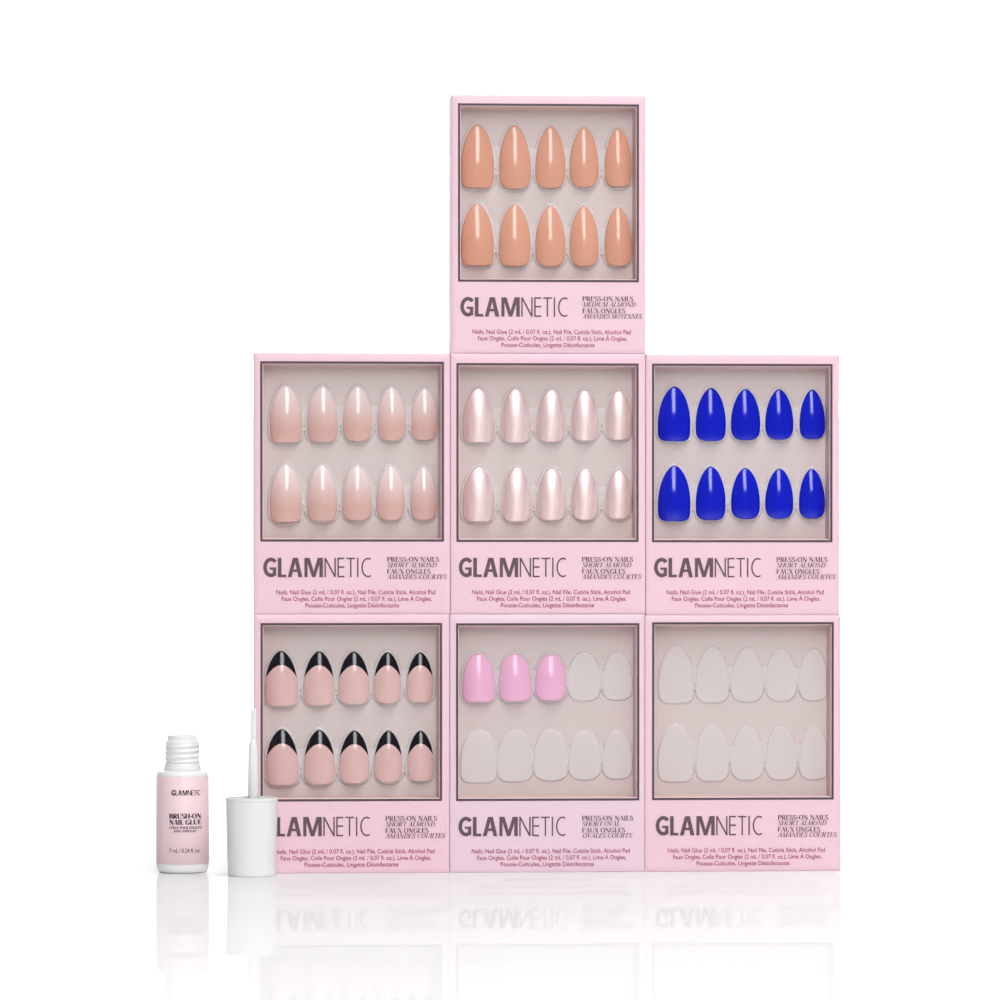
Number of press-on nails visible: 53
